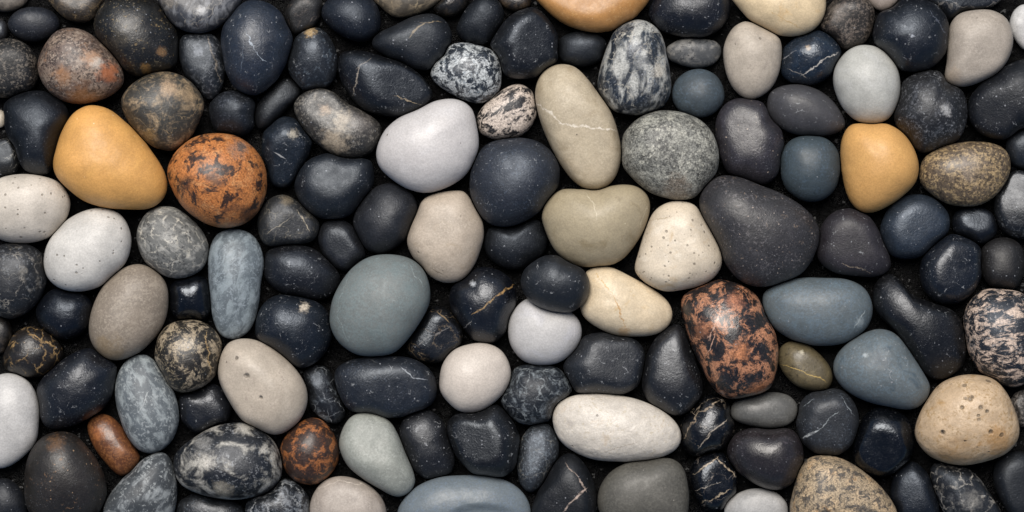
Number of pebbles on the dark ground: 141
